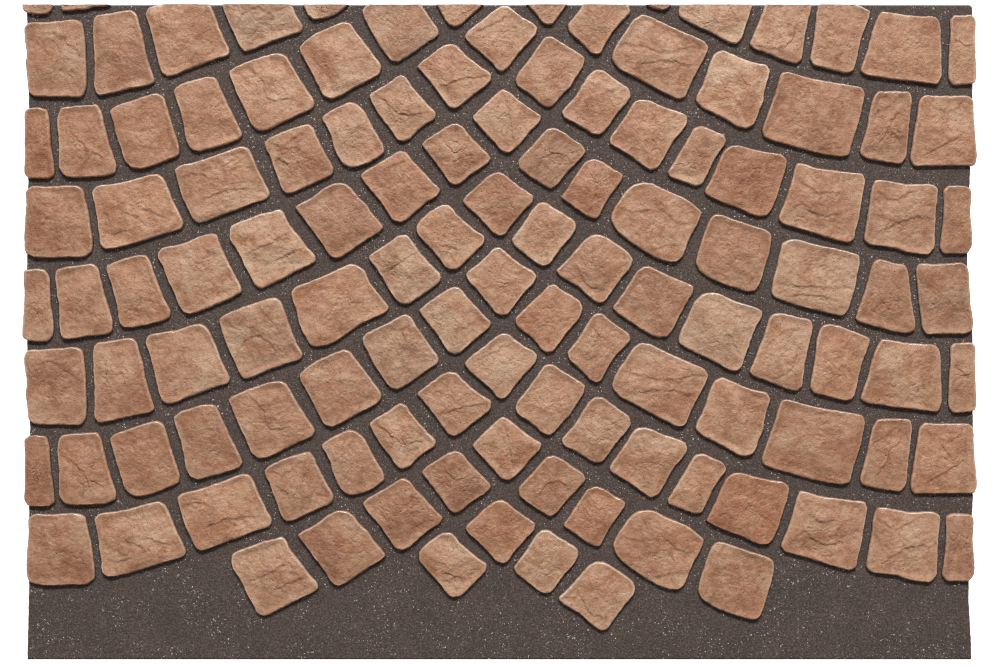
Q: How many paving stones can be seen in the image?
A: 121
